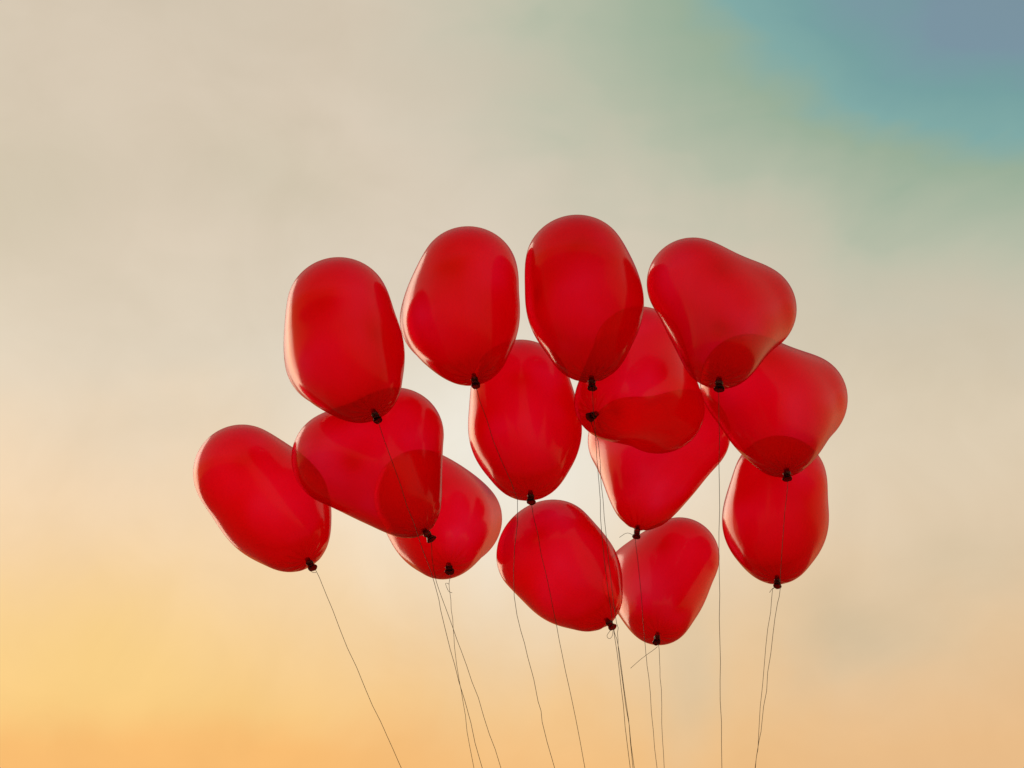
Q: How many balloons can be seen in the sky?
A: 14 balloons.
